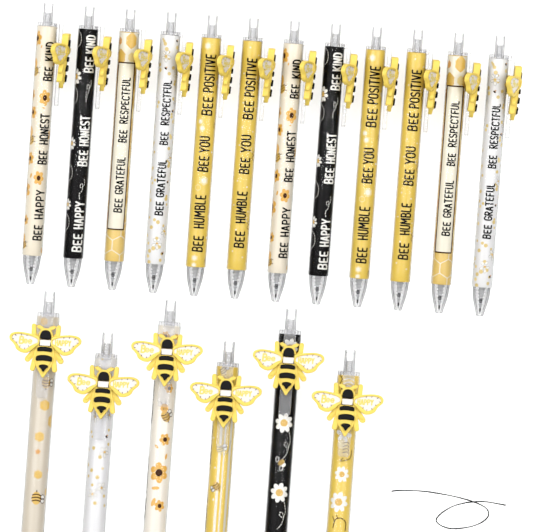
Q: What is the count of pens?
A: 18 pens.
